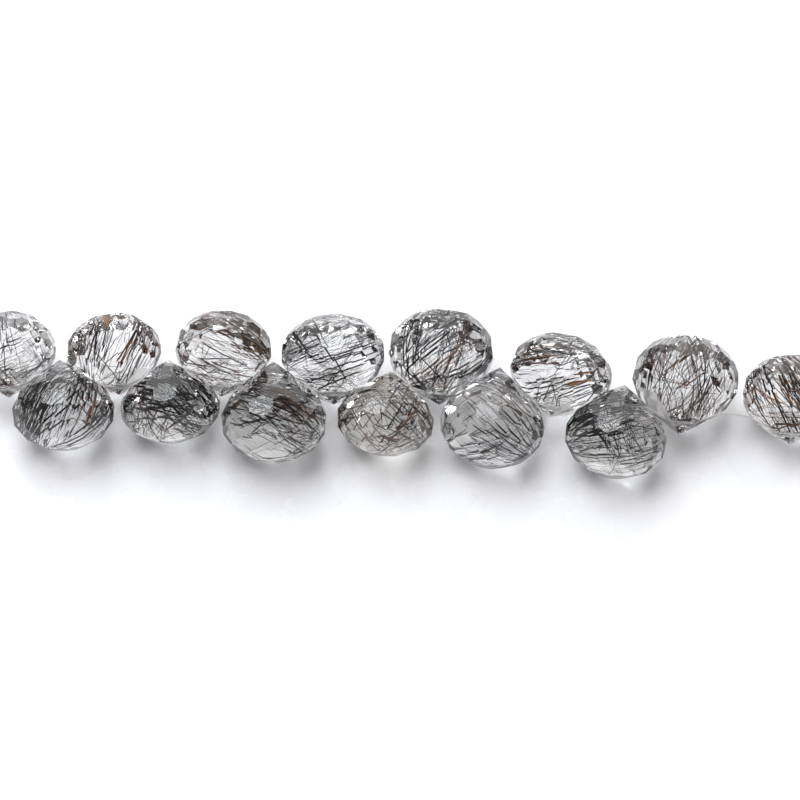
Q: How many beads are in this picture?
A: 14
